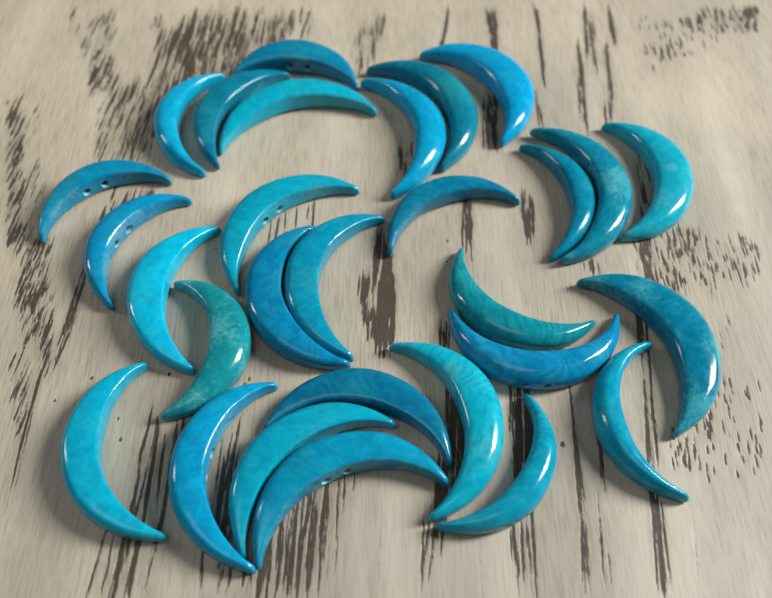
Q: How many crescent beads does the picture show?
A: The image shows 29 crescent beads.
